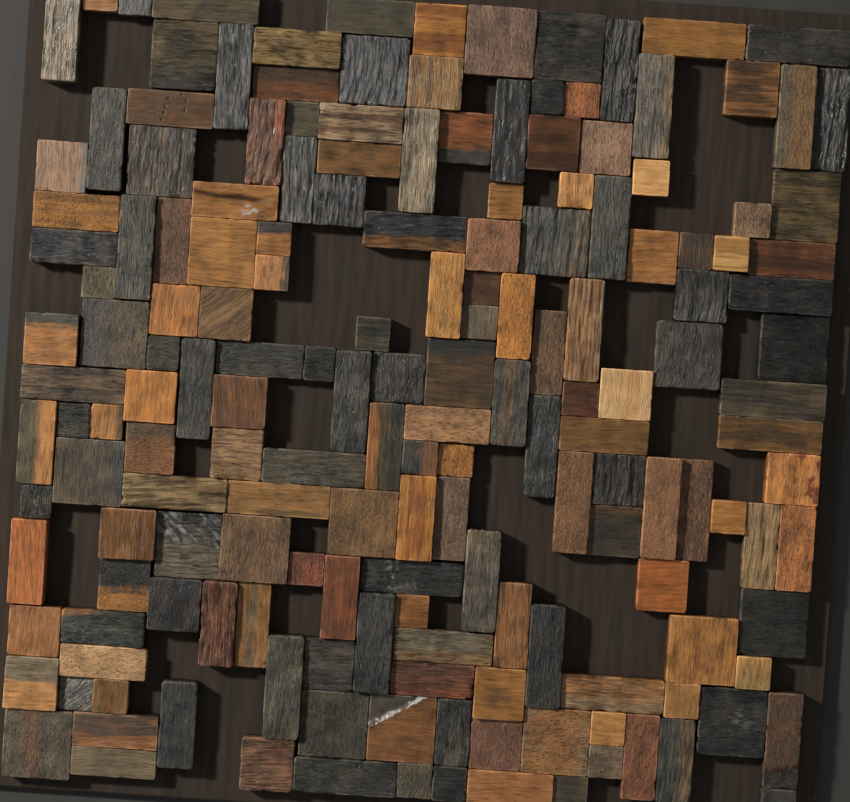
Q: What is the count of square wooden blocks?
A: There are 94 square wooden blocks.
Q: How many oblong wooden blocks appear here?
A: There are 79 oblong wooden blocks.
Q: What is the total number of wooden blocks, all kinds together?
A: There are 173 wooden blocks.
